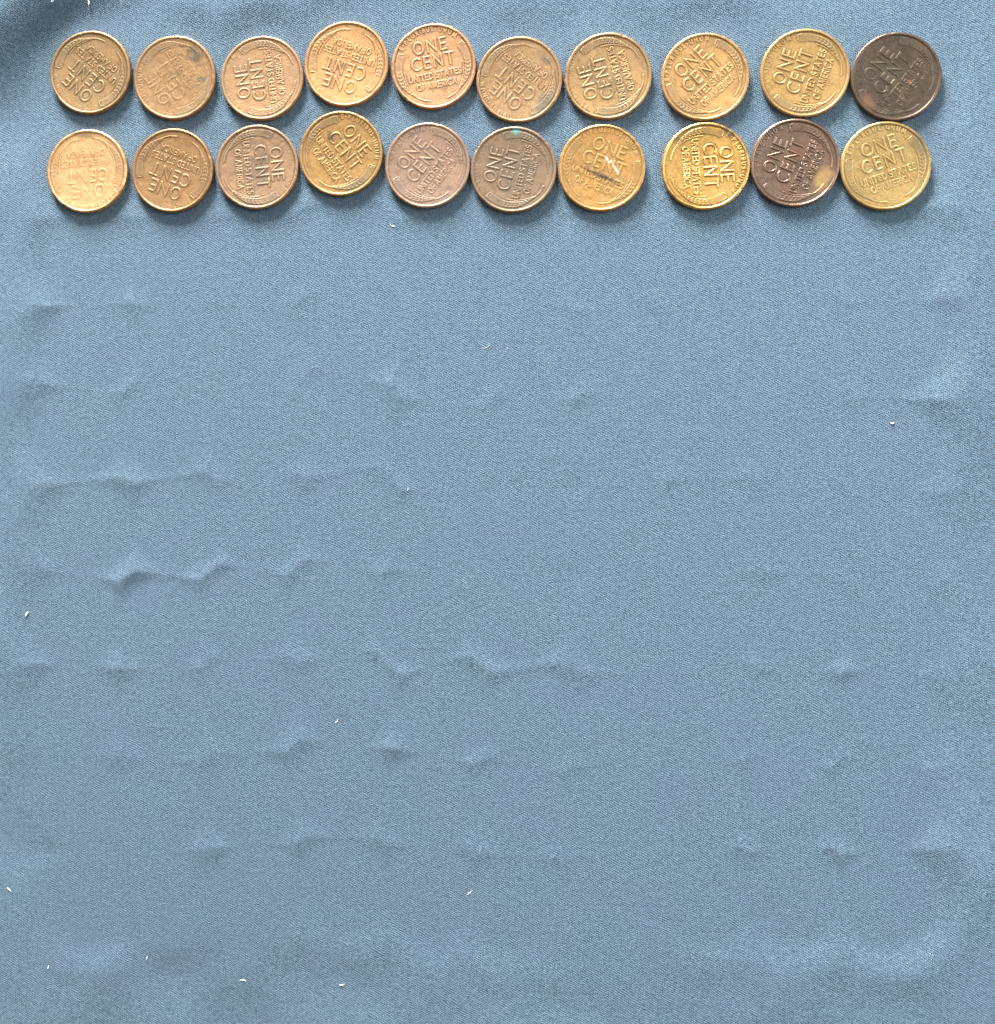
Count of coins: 20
